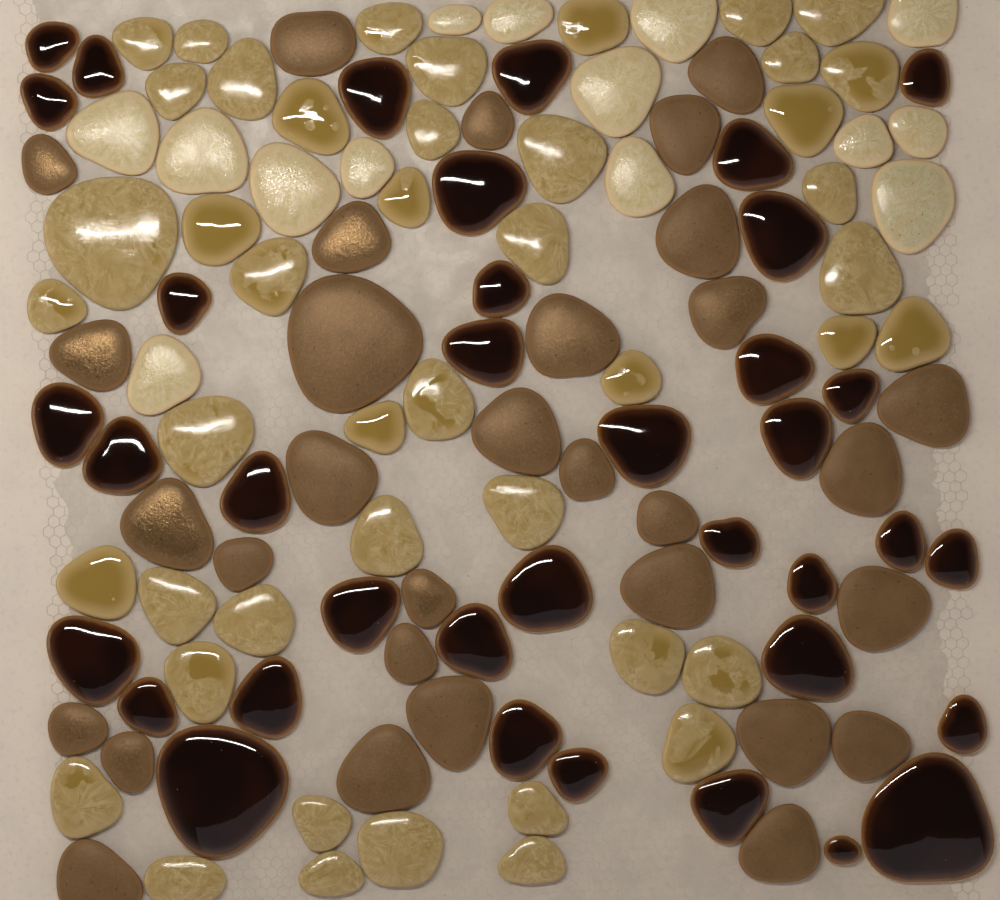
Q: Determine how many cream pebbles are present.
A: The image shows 14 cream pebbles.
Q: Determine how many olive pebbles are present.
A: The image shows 45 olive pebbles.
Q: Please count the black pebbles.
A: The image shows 37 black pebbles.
